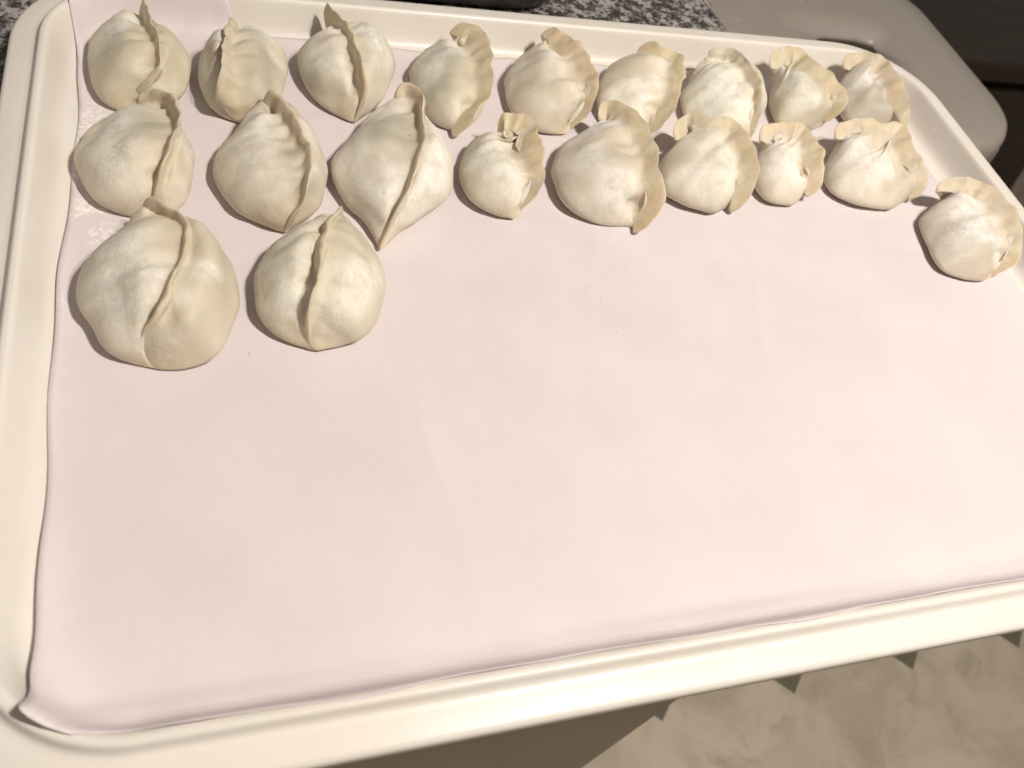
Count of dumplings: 20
